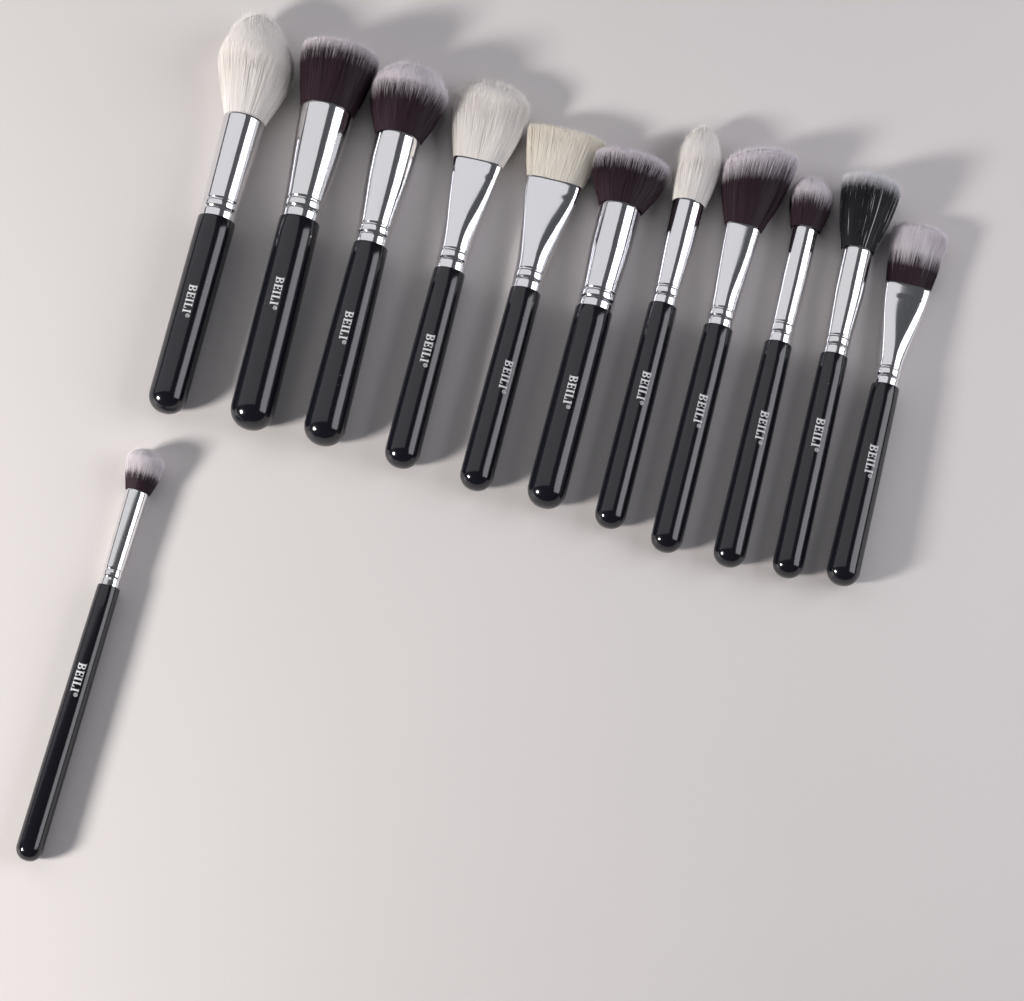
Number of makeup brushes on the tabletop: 12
